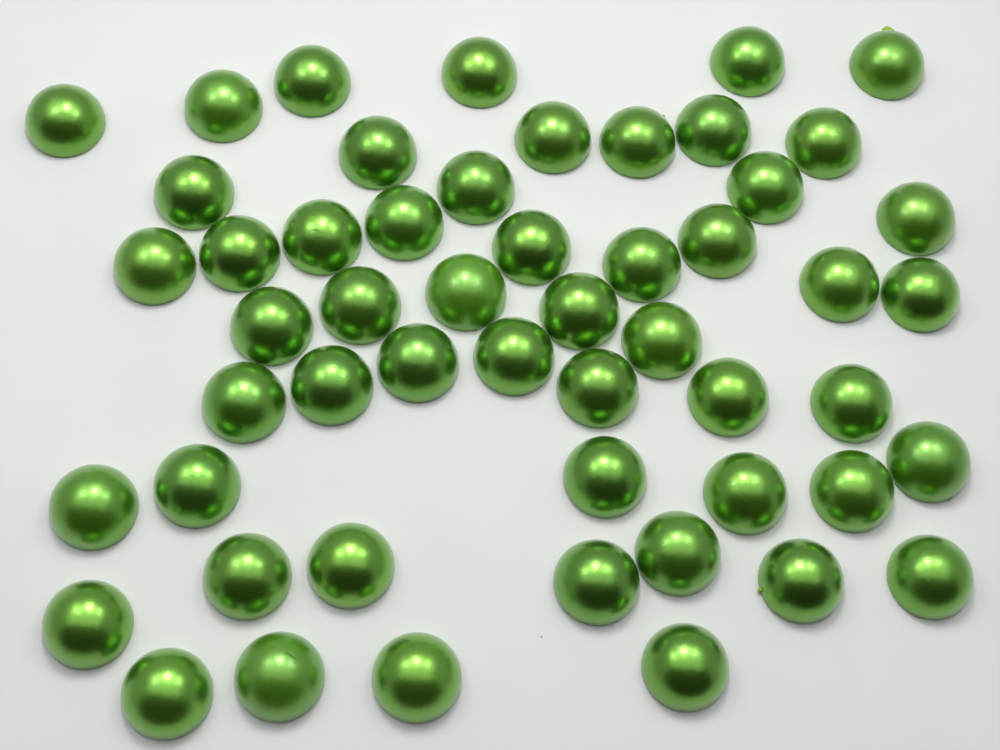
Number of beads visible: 53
